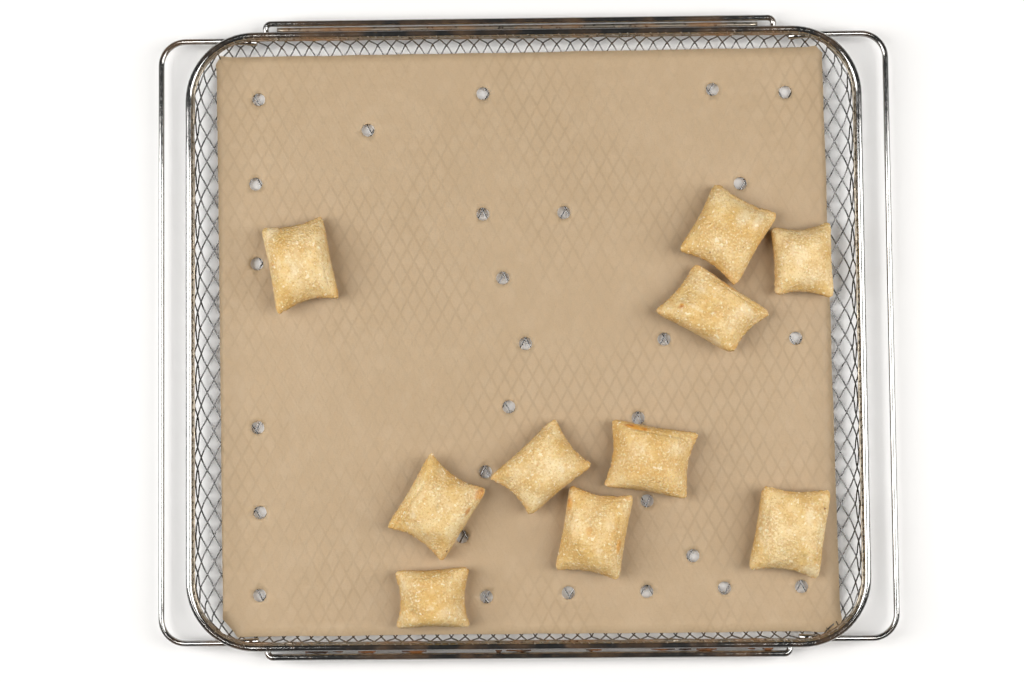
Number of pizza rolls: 10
